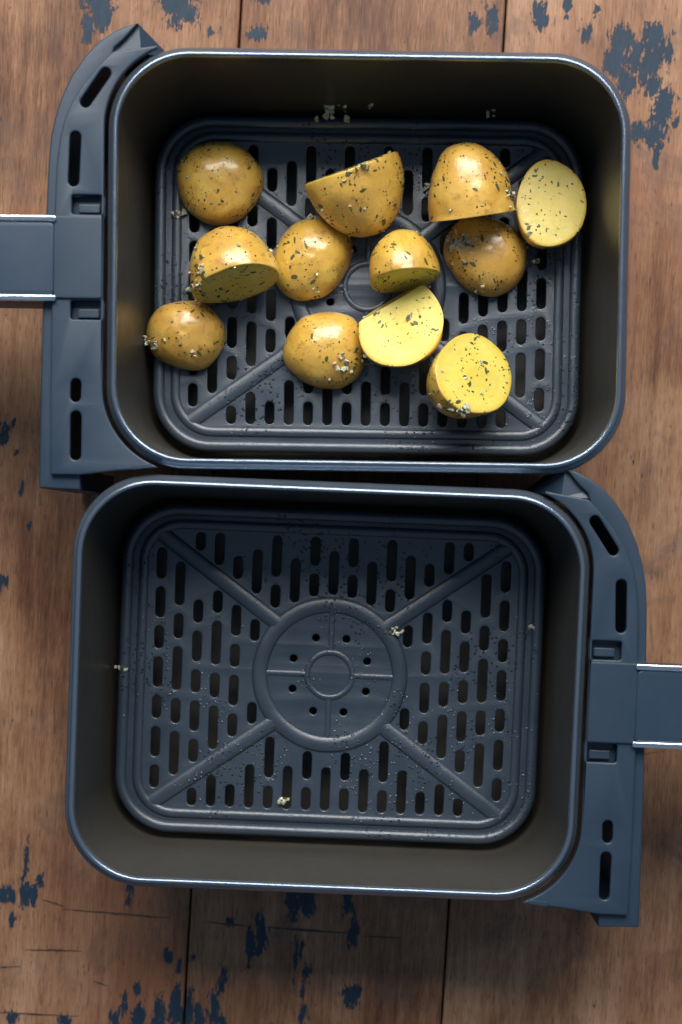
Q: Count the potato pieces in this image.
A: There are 12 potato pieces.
